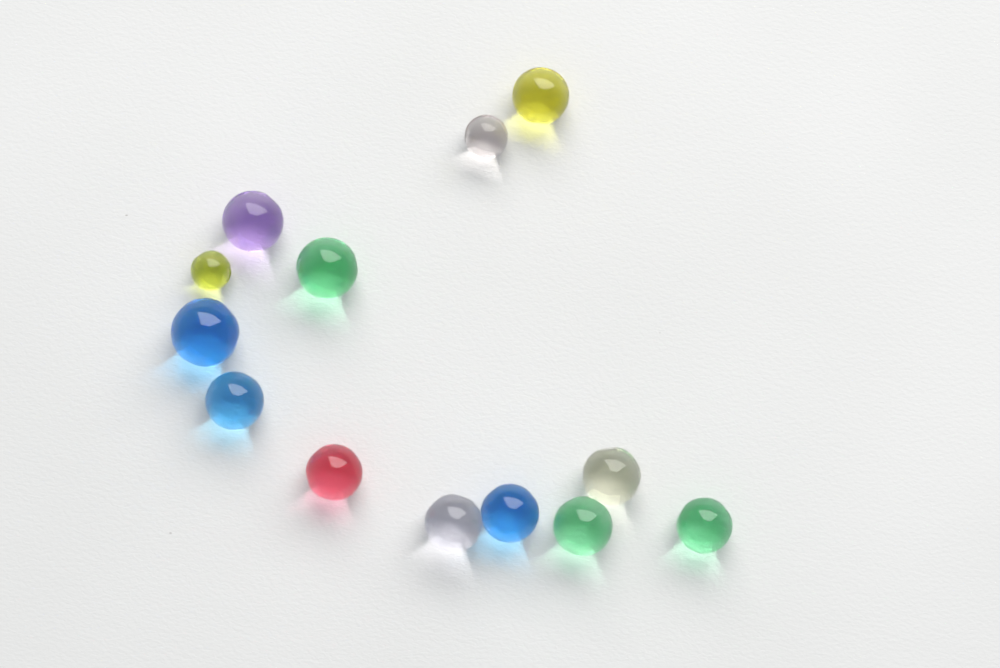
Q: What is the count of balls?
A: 13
